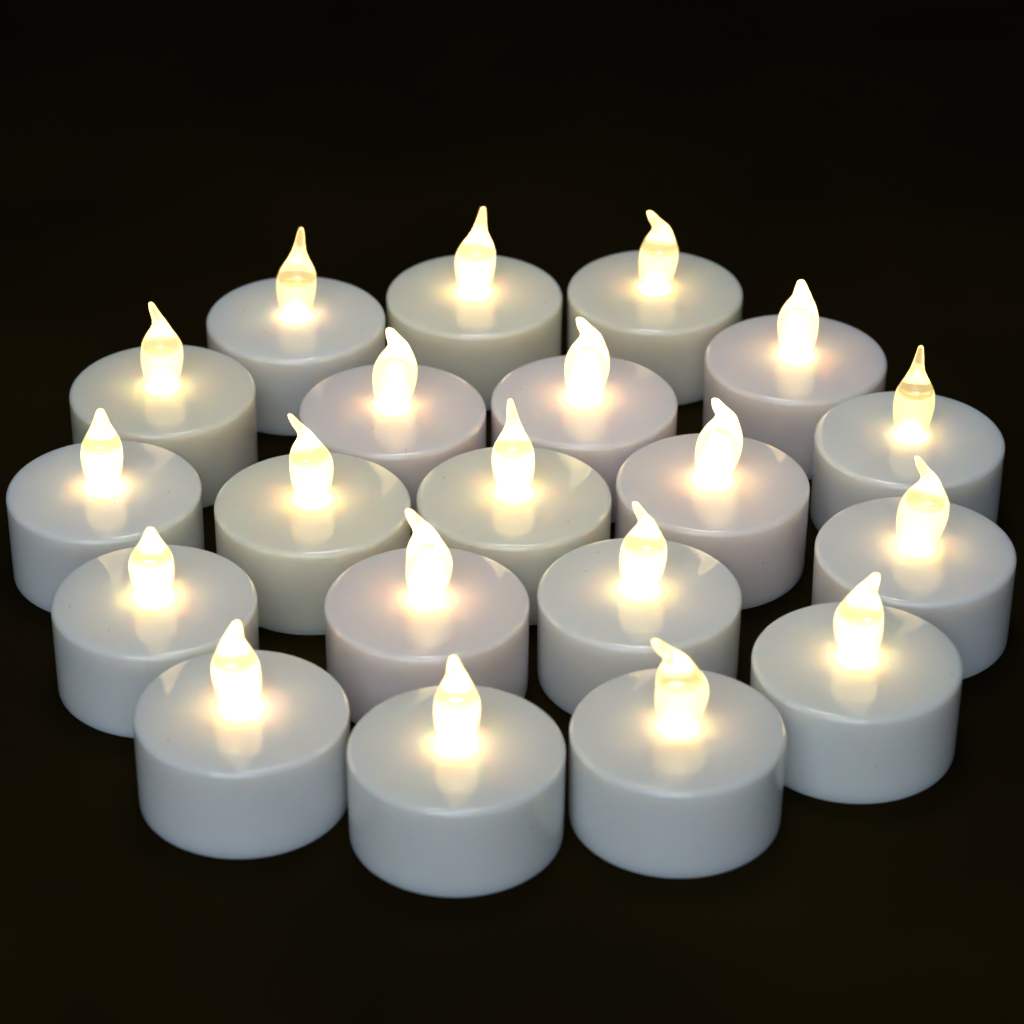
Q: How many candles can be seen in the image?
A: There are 20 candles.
